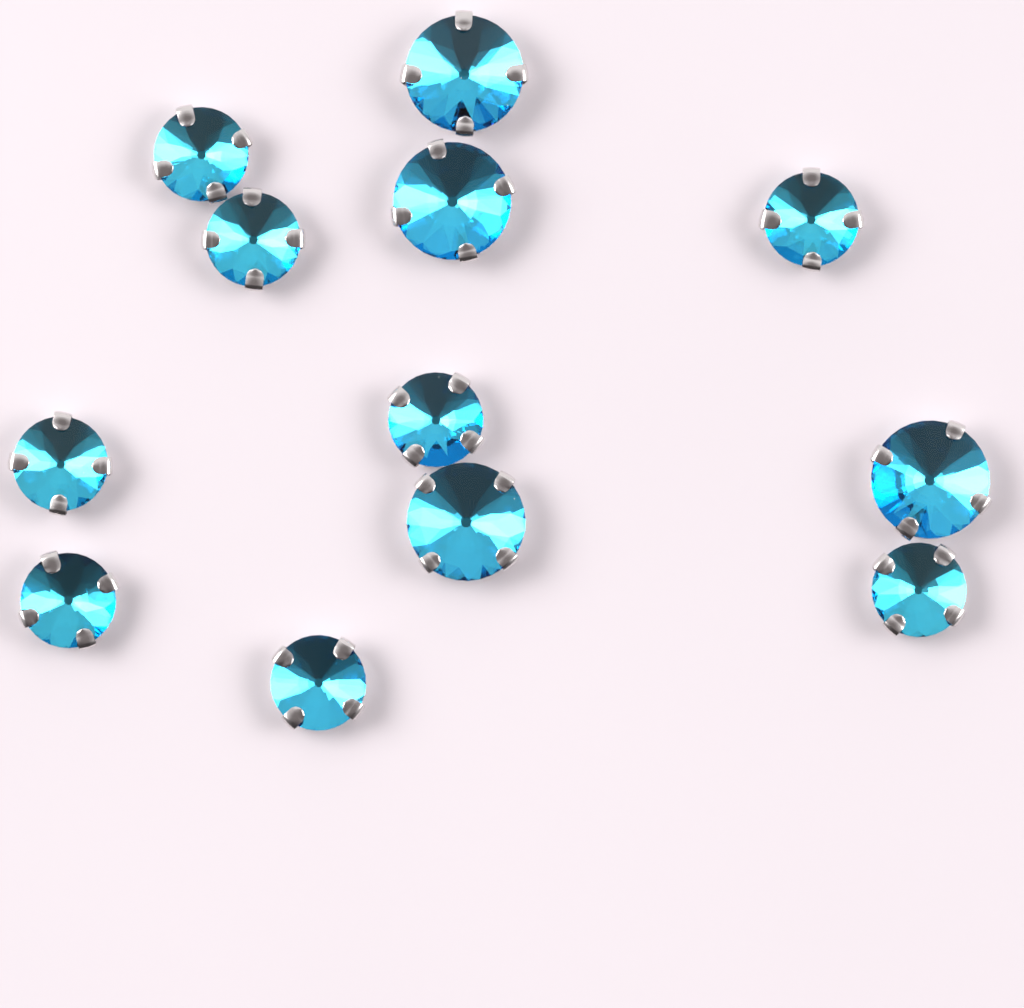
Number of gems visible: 12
